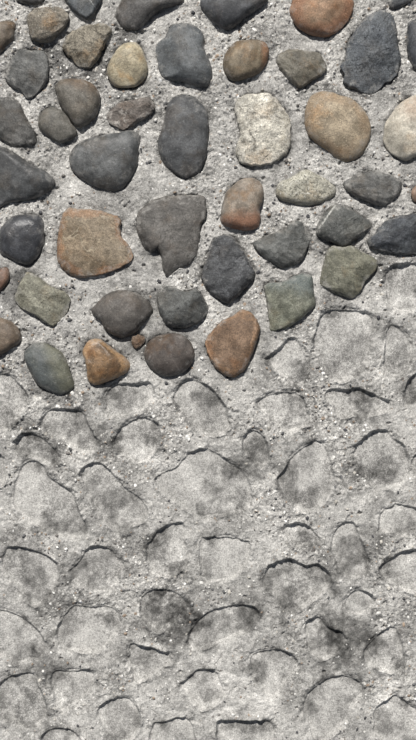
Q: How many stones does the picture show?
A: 49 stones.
